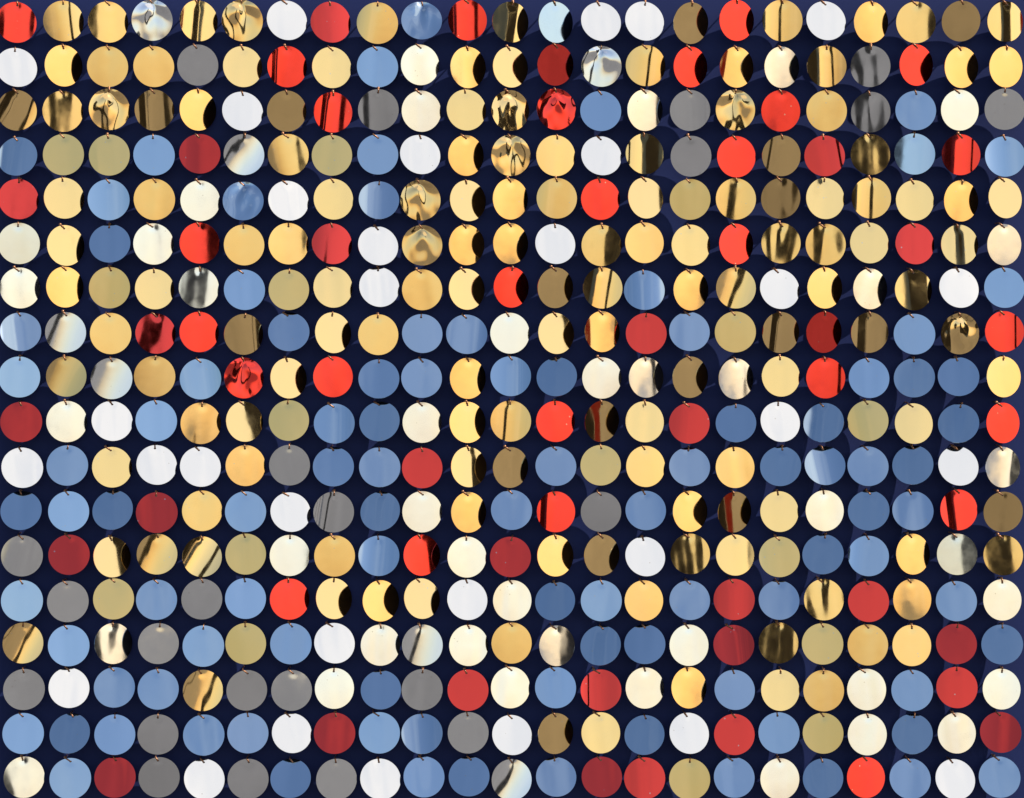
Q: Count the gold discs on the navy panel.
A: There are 159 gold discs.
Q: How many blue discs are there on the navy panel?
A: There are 98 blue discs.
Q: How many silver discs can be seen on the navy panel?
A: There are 101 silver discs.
